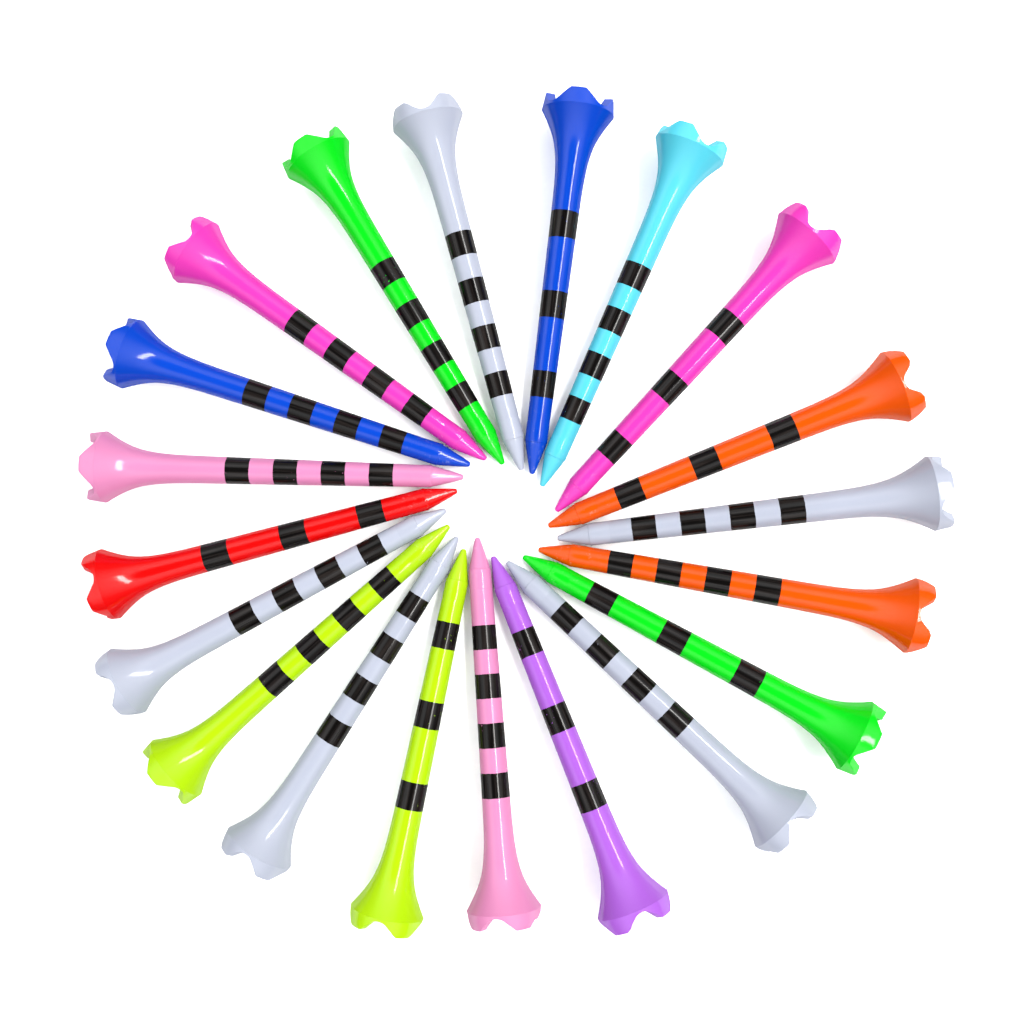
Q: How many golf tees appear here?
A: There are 20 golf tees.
